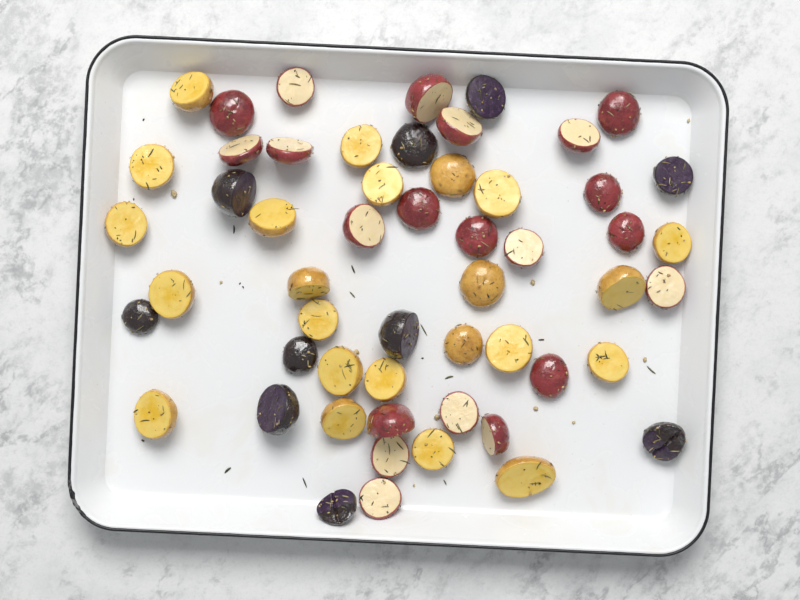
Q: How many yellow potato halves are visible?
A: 23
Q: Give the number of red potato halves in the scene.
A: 21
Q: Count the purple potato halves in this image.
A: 10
